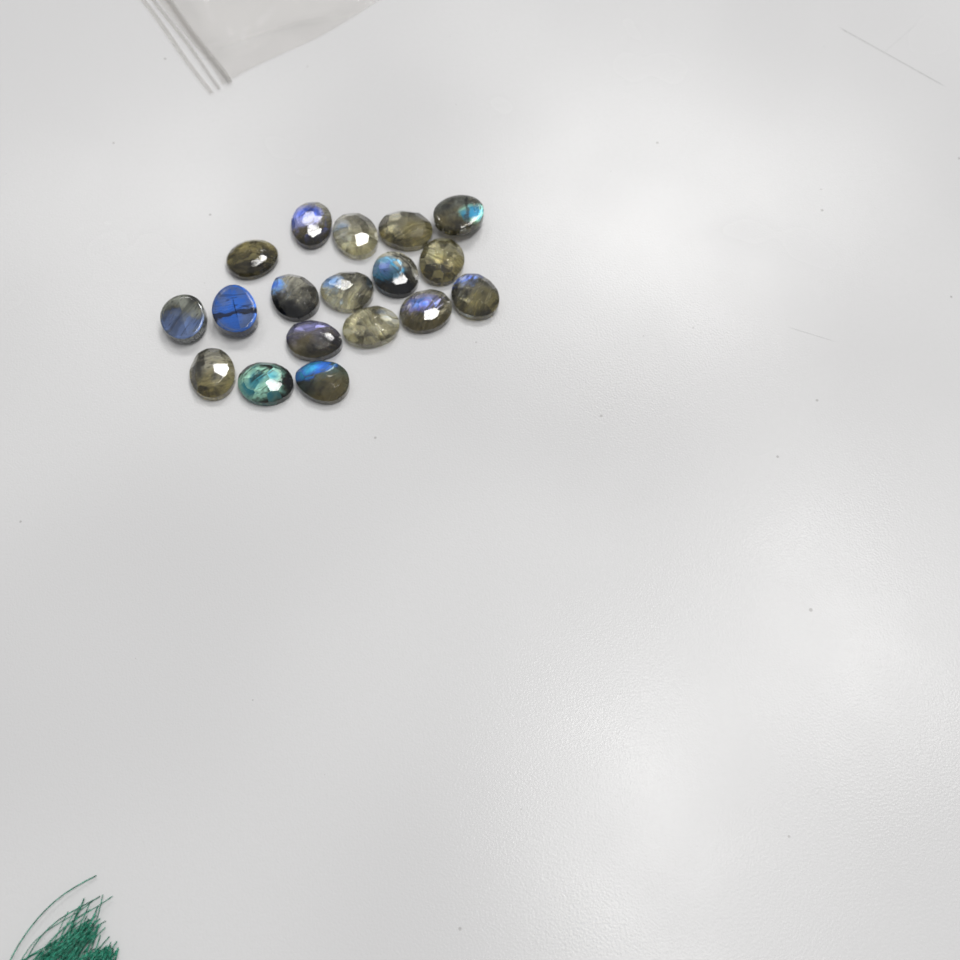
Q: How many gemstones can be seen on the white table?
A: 18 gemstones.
